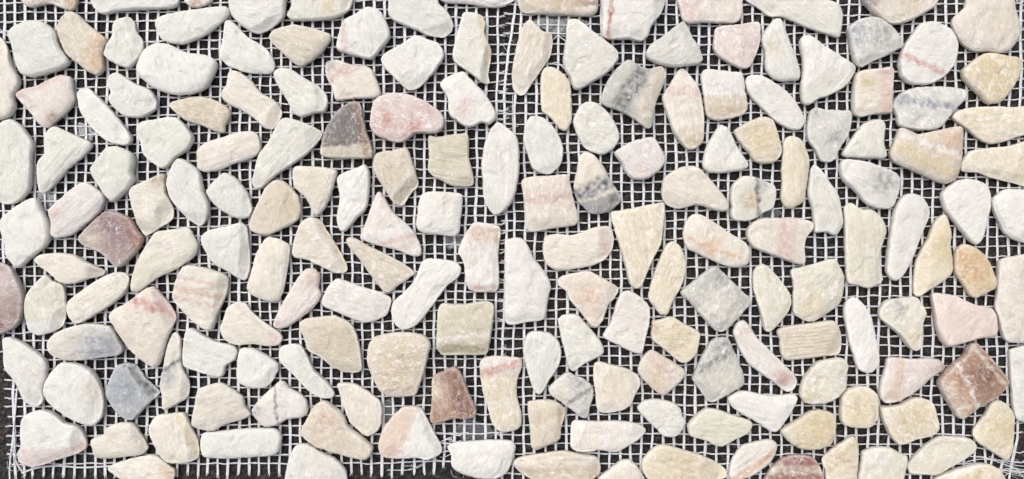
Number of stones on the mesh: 180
